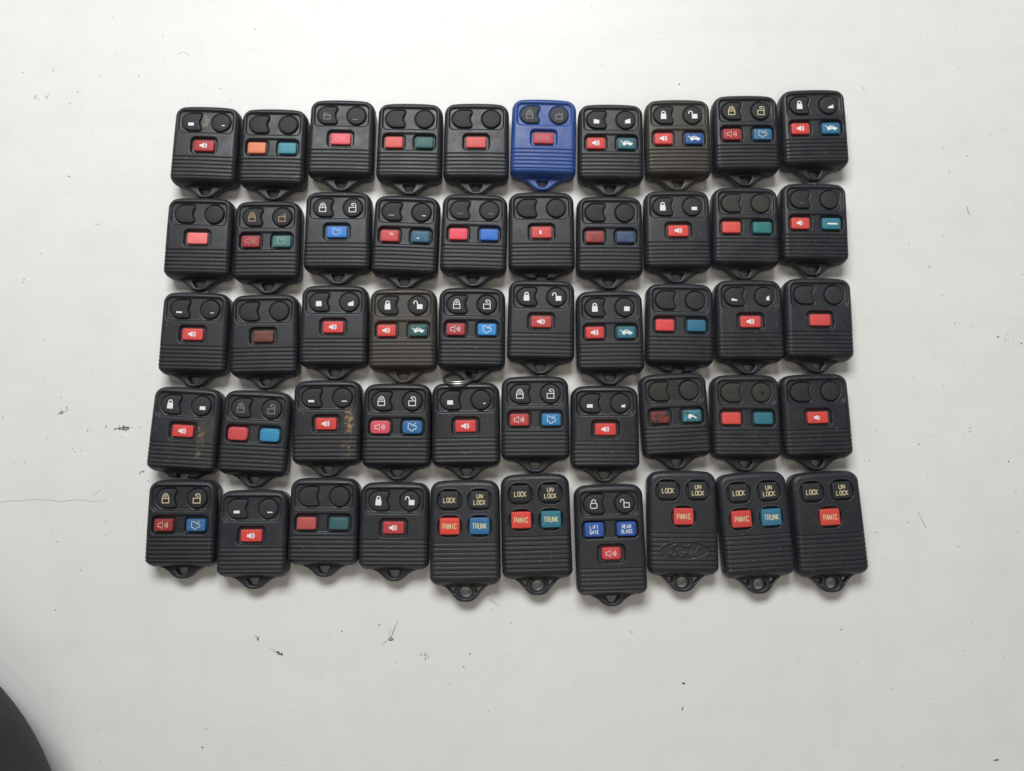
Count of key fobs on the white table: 50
